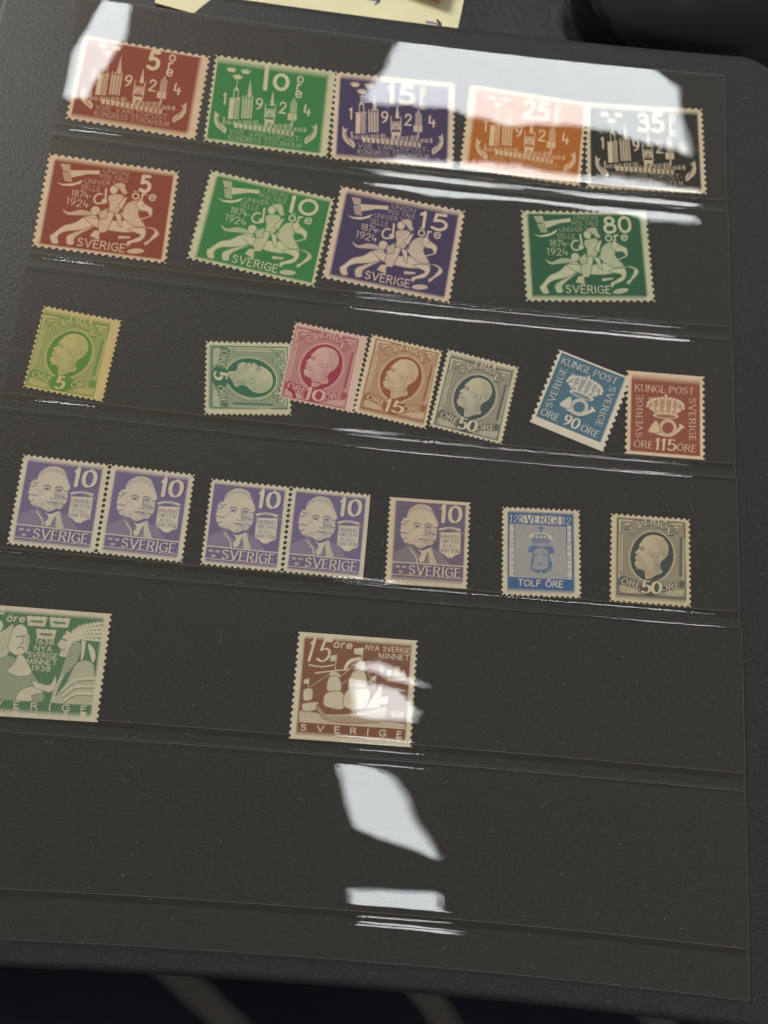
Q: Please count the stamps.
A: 25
